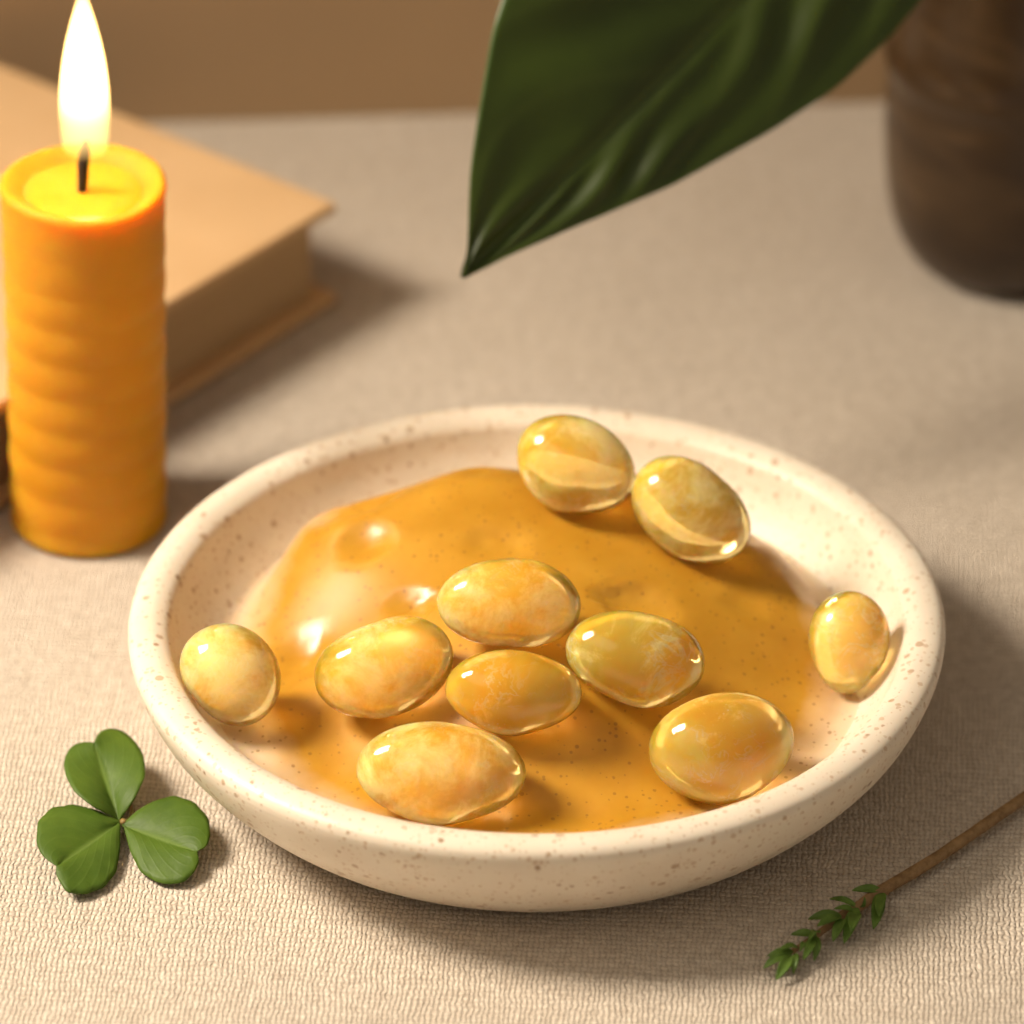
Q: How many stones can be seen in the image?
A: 10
